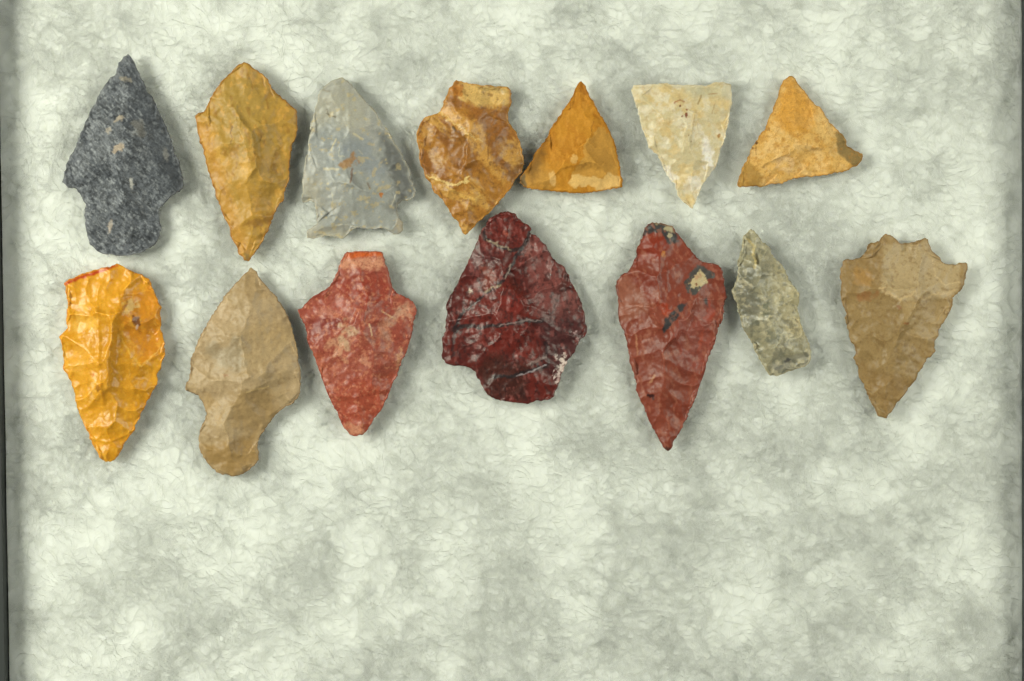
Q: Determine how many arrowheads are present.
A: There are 14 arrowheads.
